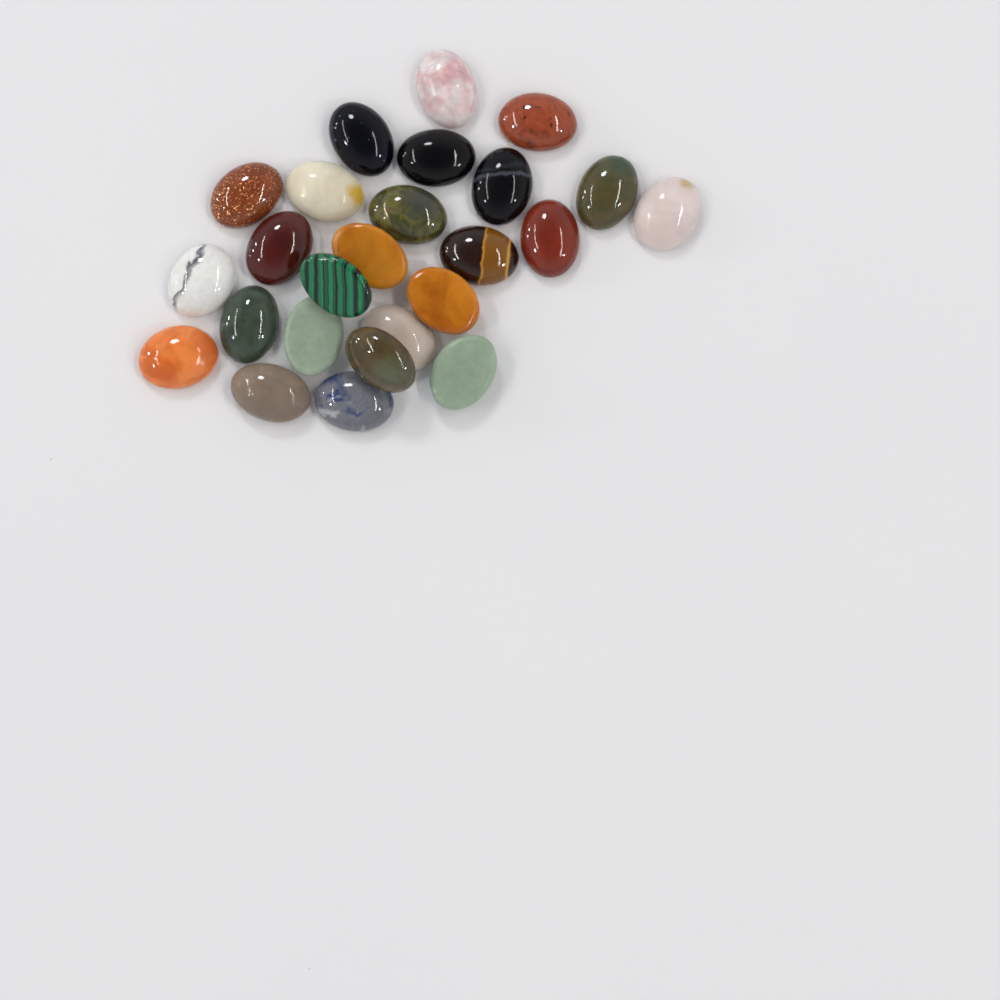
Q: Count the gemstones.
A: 25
